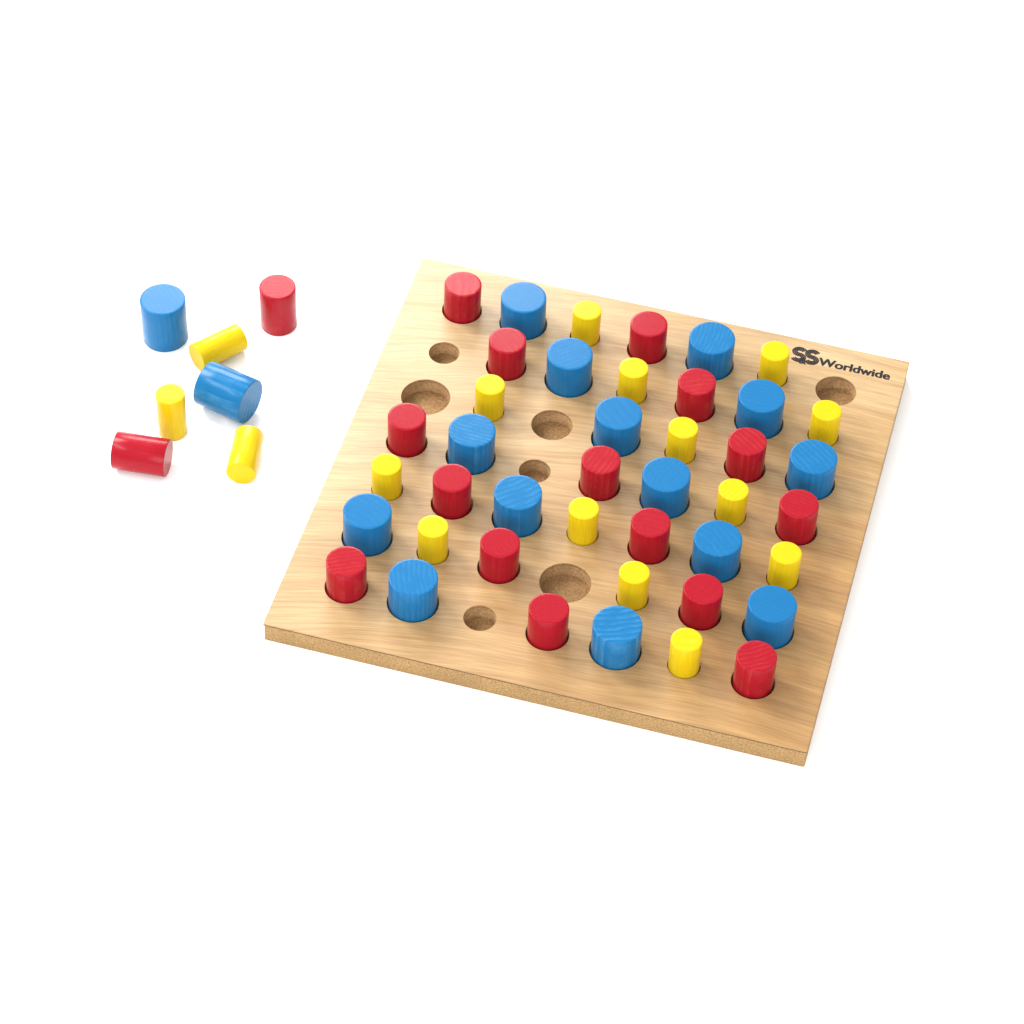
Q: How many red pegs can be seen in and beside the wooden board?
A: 17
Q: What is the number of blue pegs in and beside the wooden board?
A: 16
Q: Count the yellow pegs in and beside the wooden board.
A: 16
